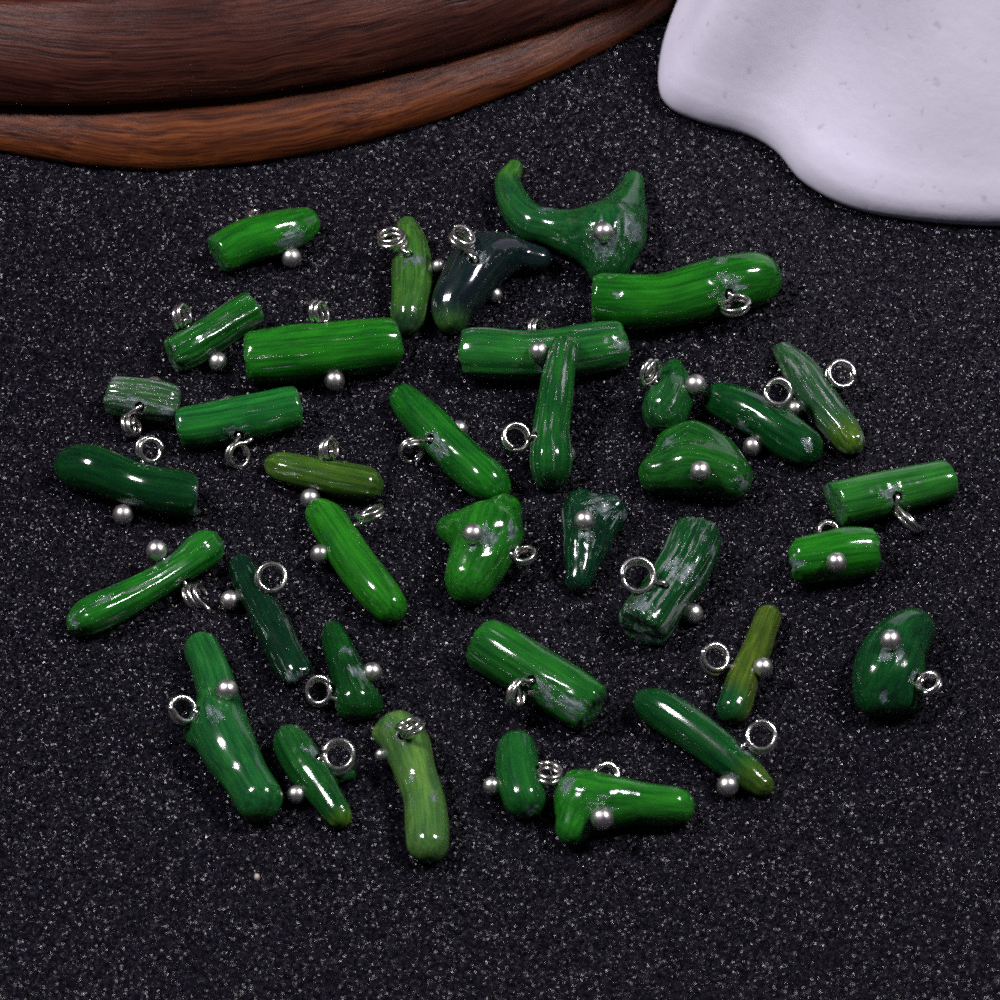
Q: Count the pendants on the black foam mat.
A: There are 36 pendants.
